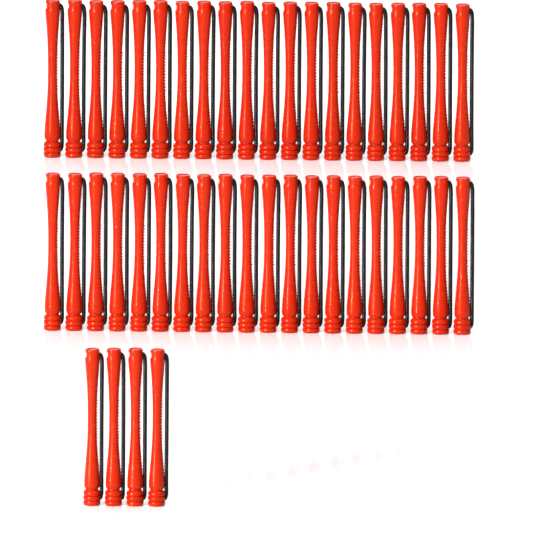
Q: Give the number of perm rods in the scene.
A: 44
